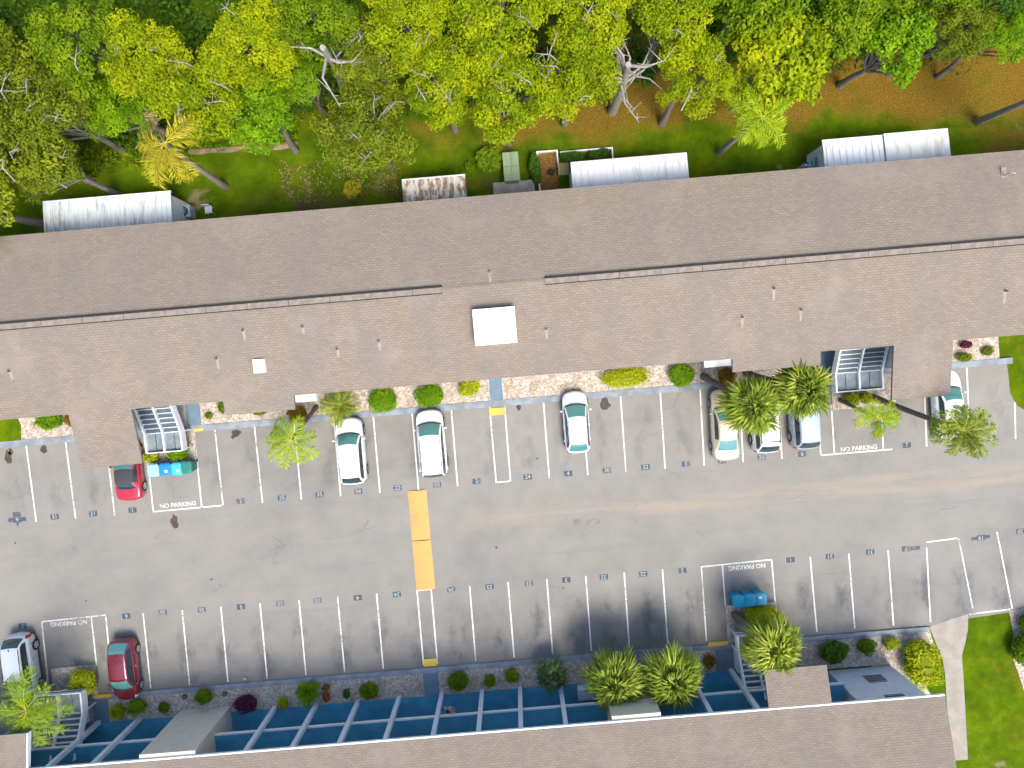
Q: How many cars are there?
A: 10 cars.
